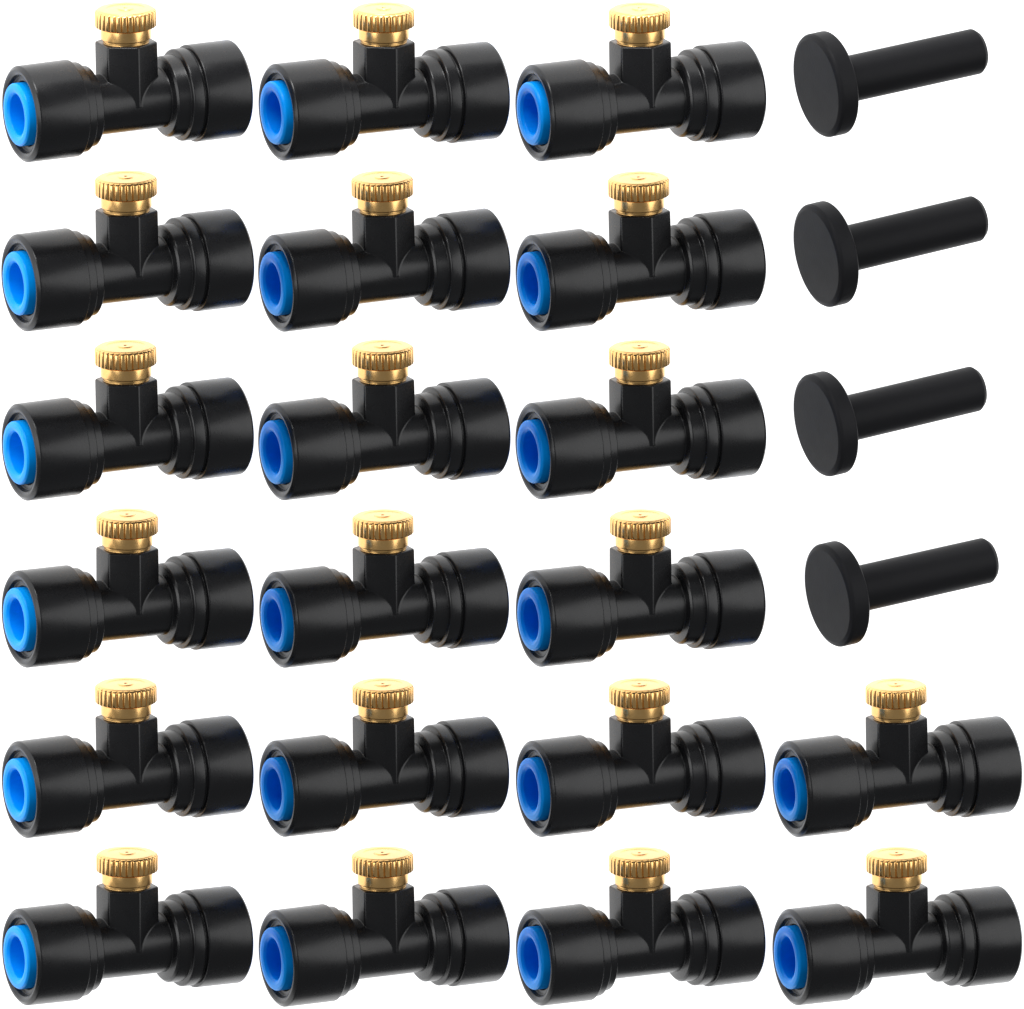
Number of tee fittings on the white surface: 20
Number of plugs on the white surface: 4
